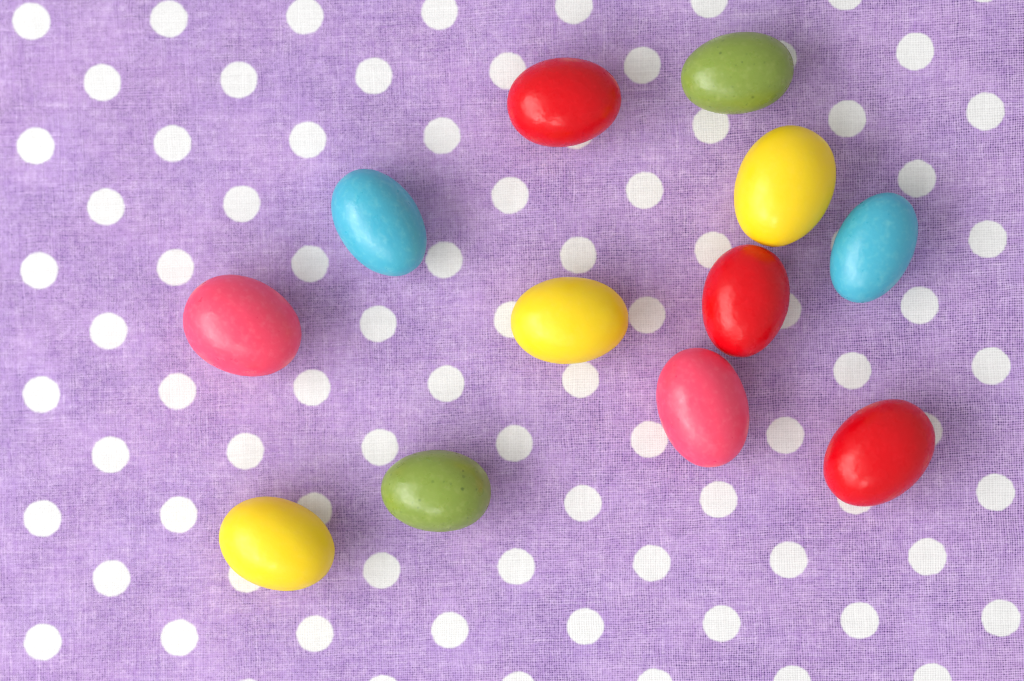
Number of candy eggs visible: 12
